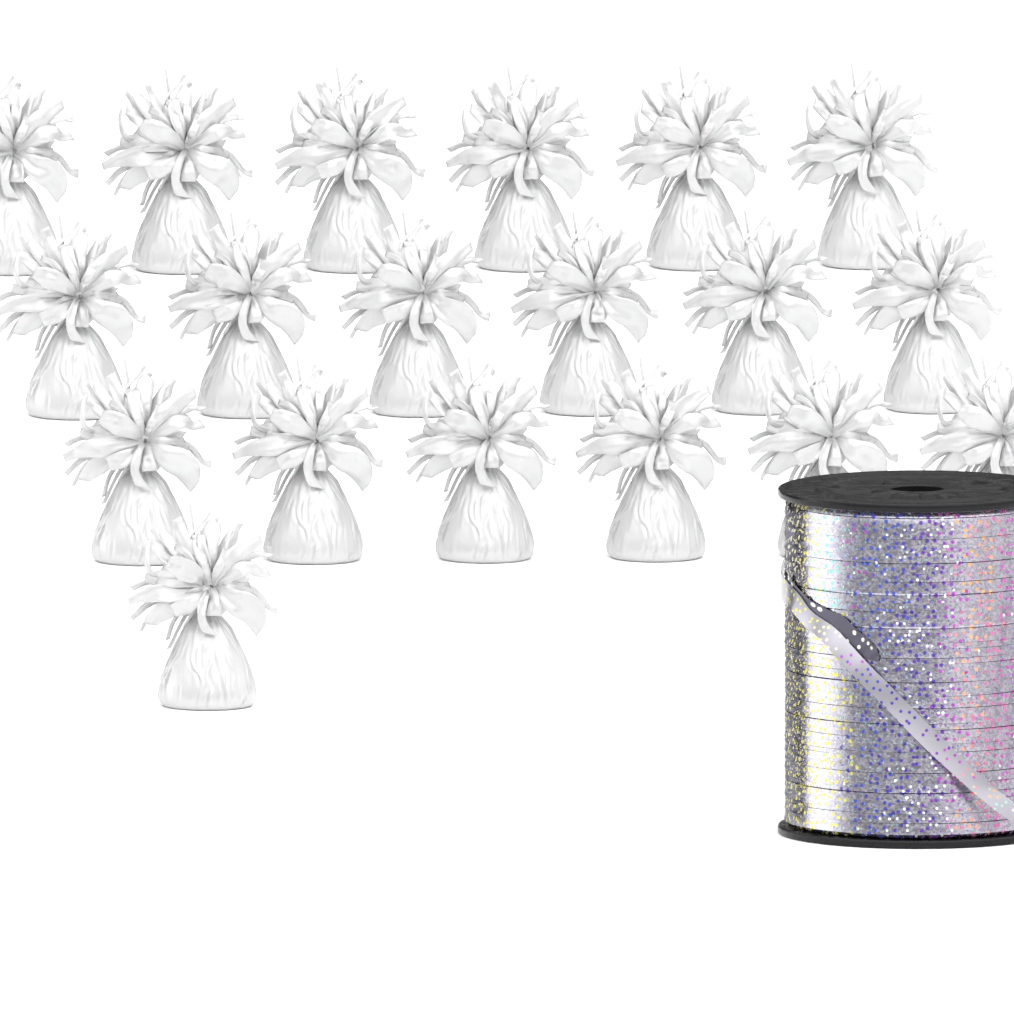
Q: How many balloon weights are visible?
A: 19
